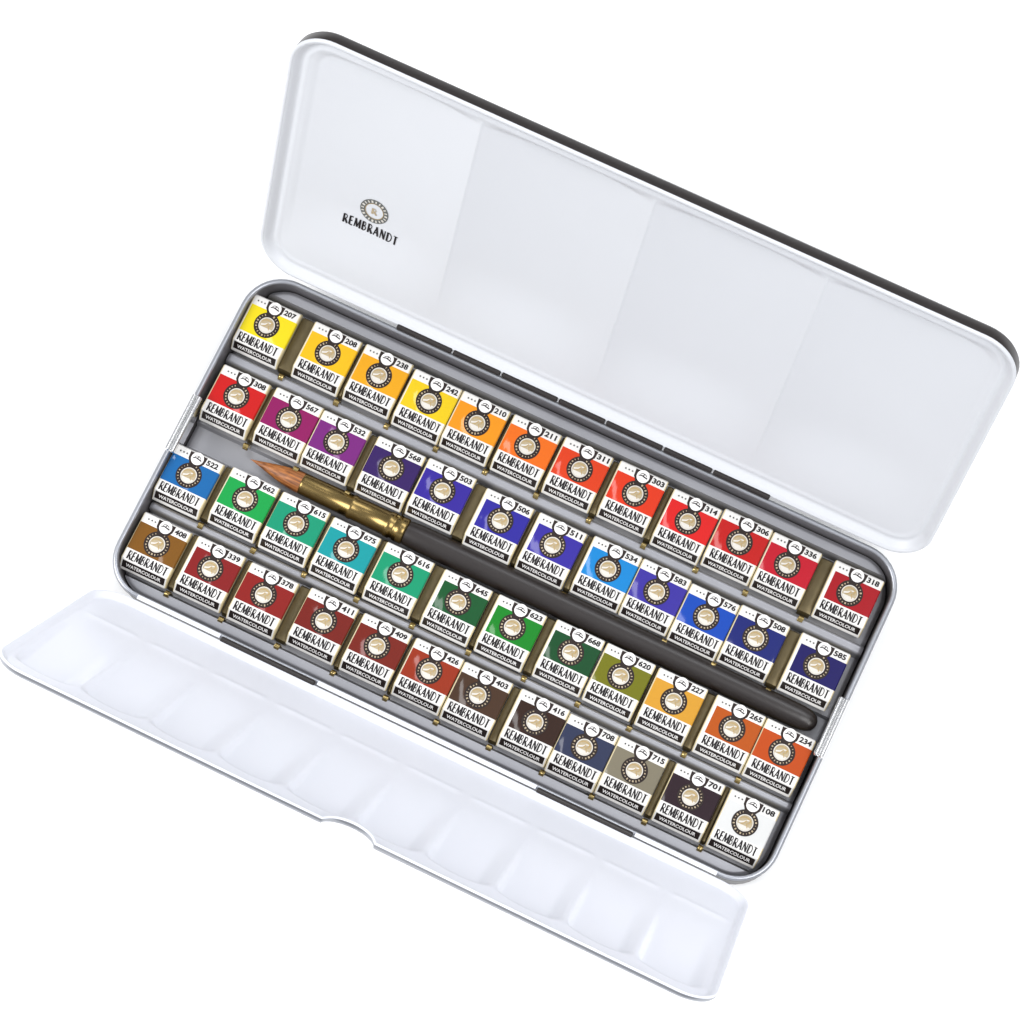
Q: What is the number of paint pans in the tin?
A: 48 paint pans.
